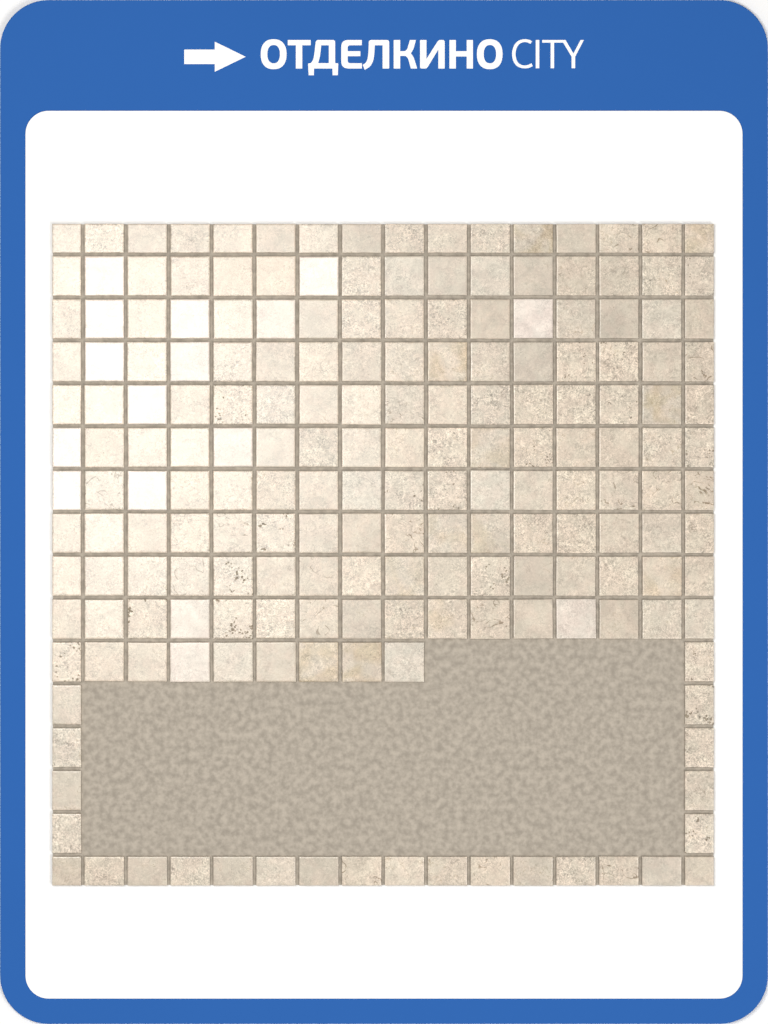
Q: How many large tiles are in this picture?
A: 134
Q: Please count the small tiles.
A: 60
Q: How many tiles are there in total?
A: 194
